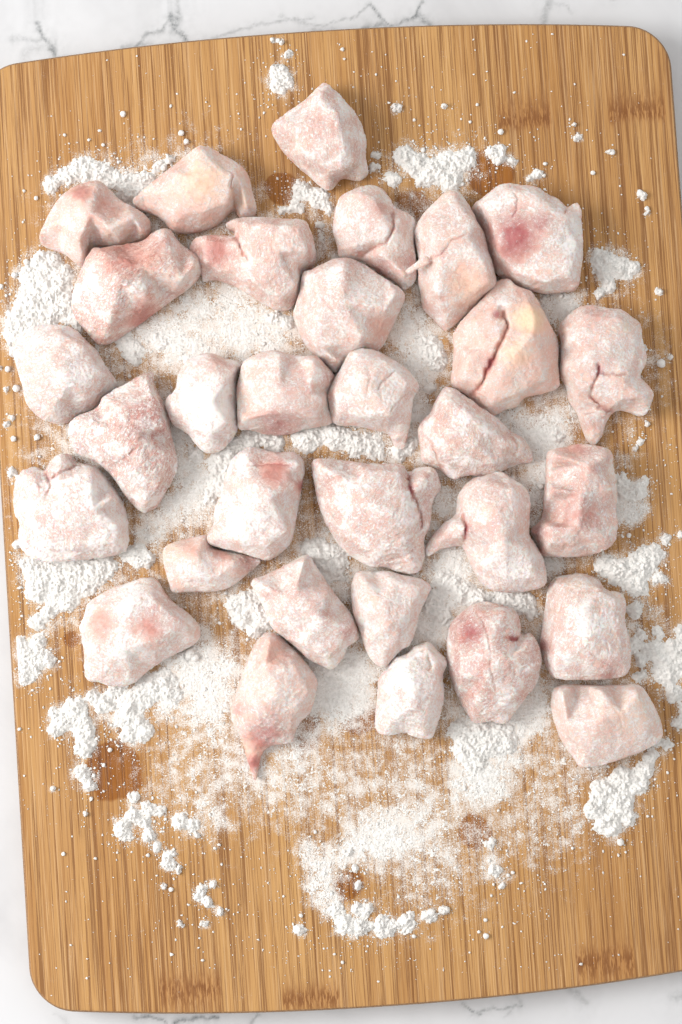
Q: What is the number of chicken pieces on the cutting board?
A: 31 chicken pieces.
